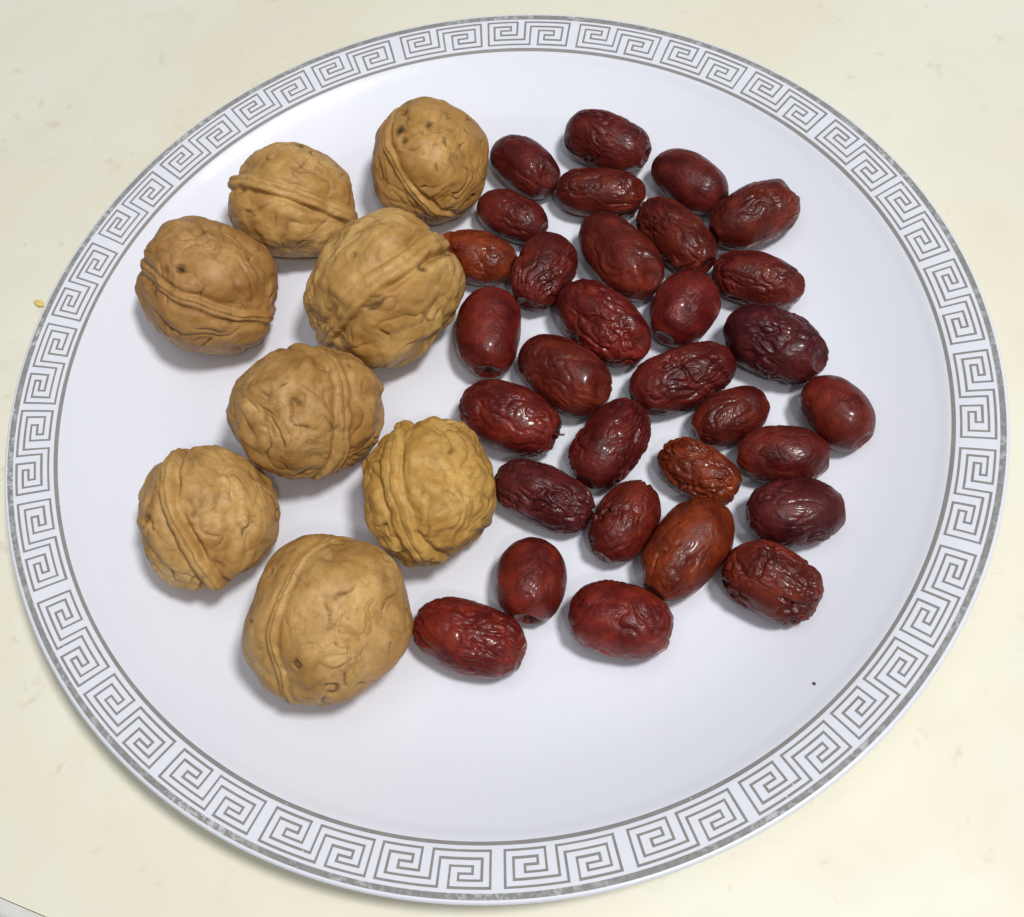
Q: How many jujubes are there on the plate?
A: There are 31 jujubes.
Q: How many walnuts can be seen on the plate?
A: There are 8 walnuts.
